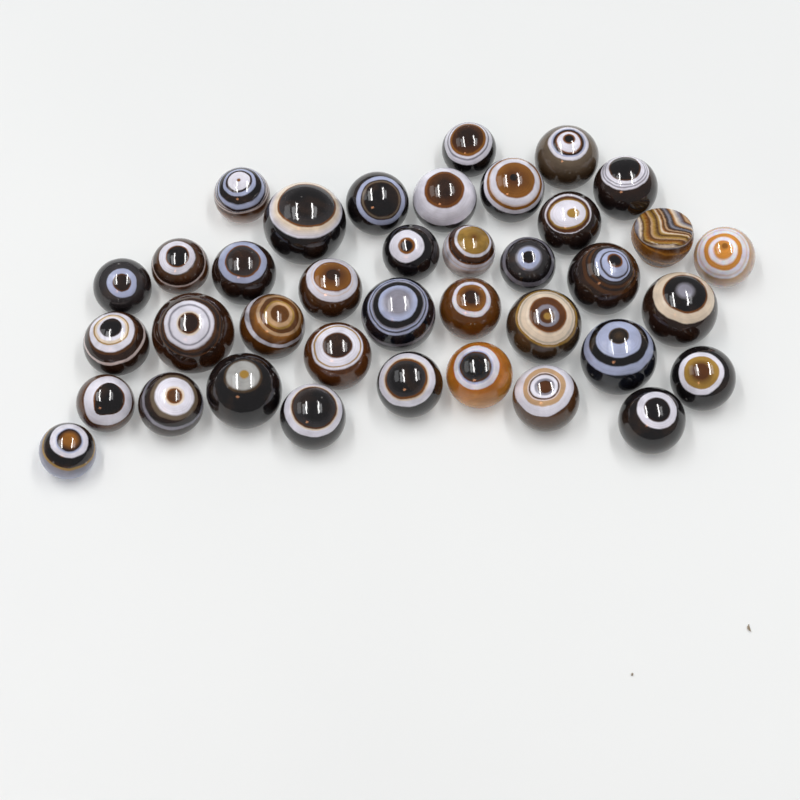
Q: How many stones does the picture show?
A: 38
